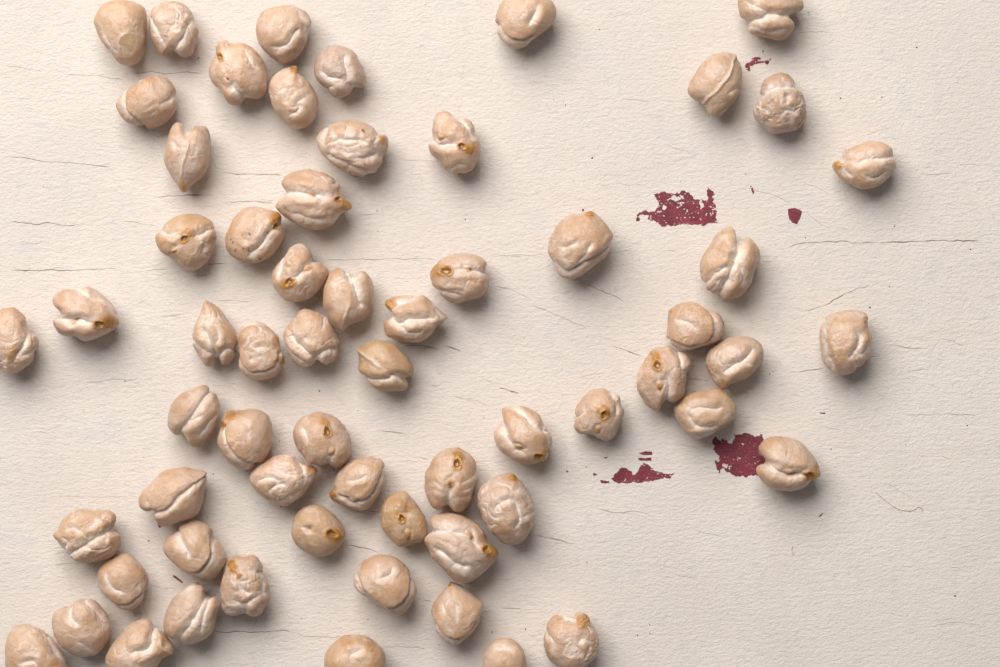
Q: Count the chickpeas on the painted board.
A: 62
